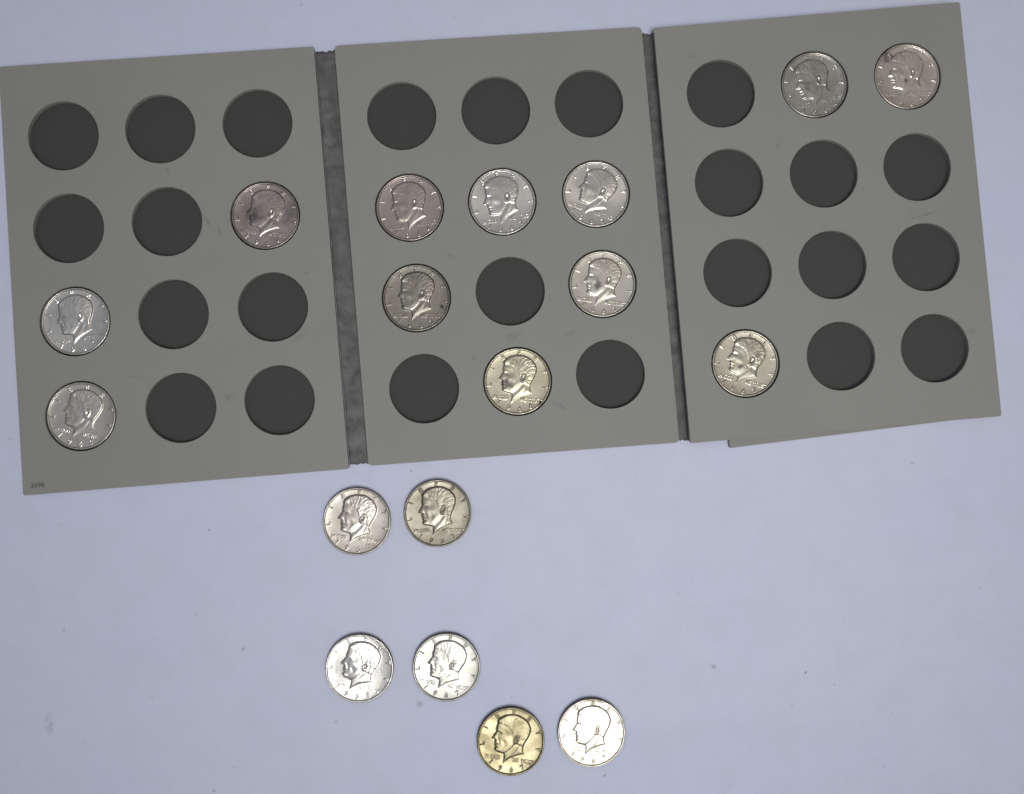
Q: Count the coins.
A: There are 18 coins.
